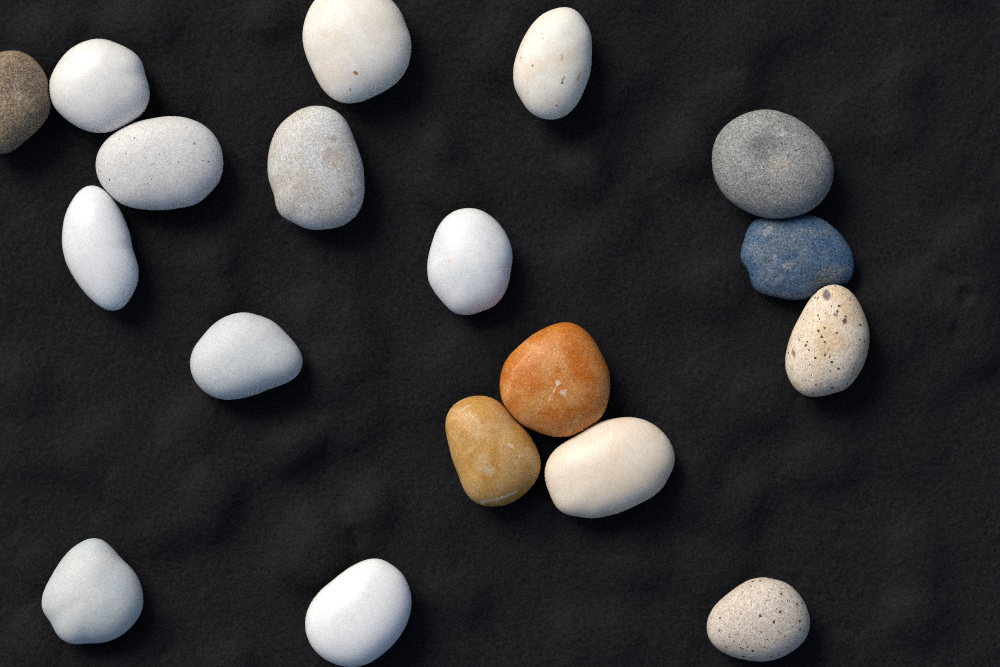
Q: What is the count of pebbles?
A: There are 18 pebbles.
